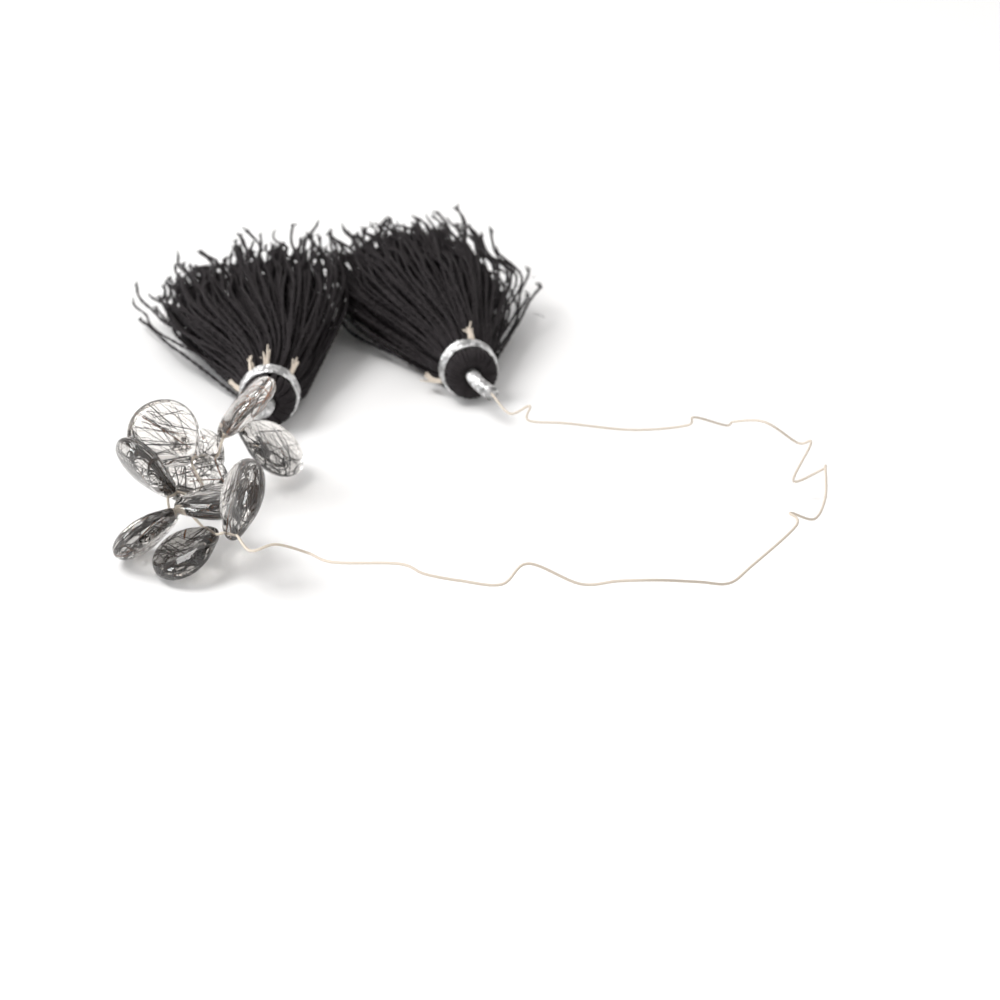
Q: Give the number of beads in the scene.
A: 10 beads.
